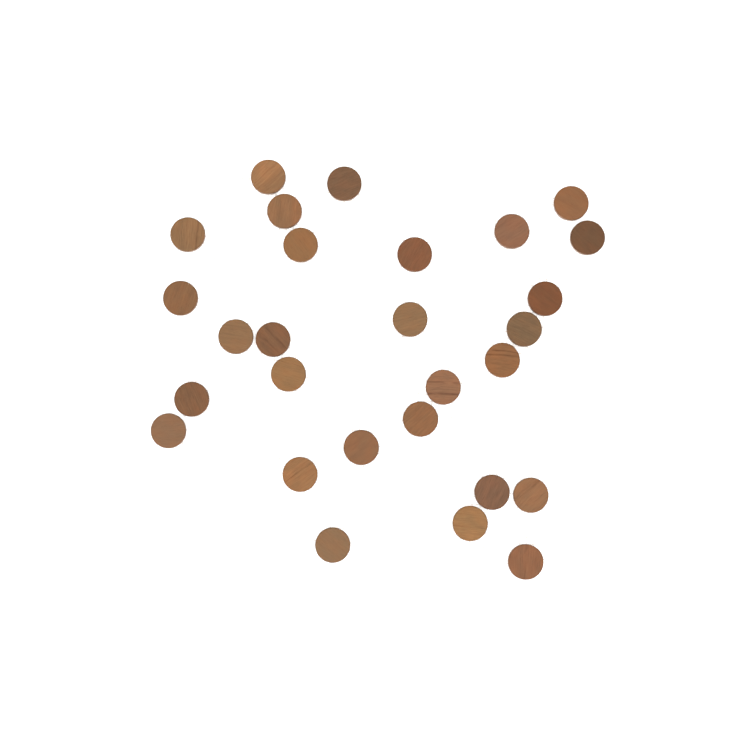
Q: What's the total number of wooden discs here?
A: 28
